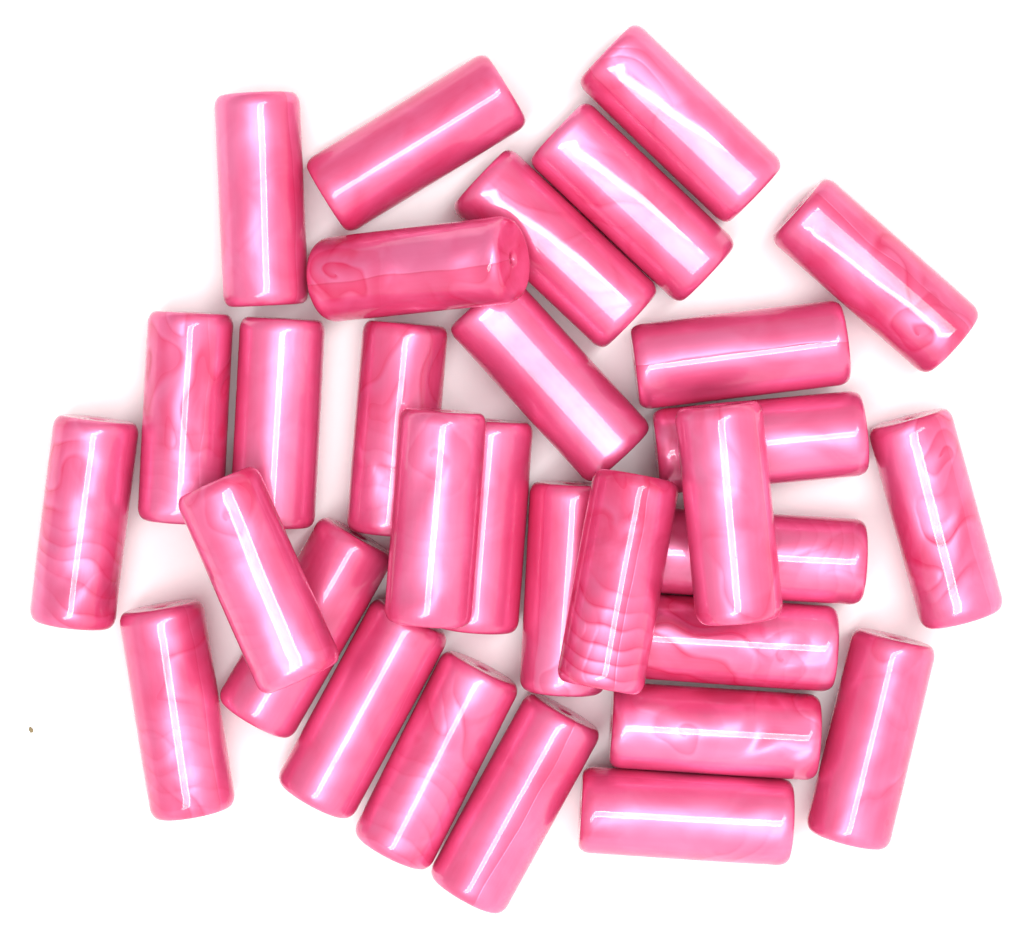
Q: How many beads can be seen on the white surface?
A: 31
